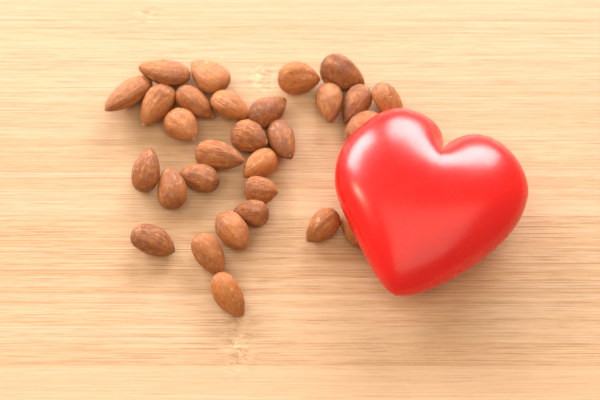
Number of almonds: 29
